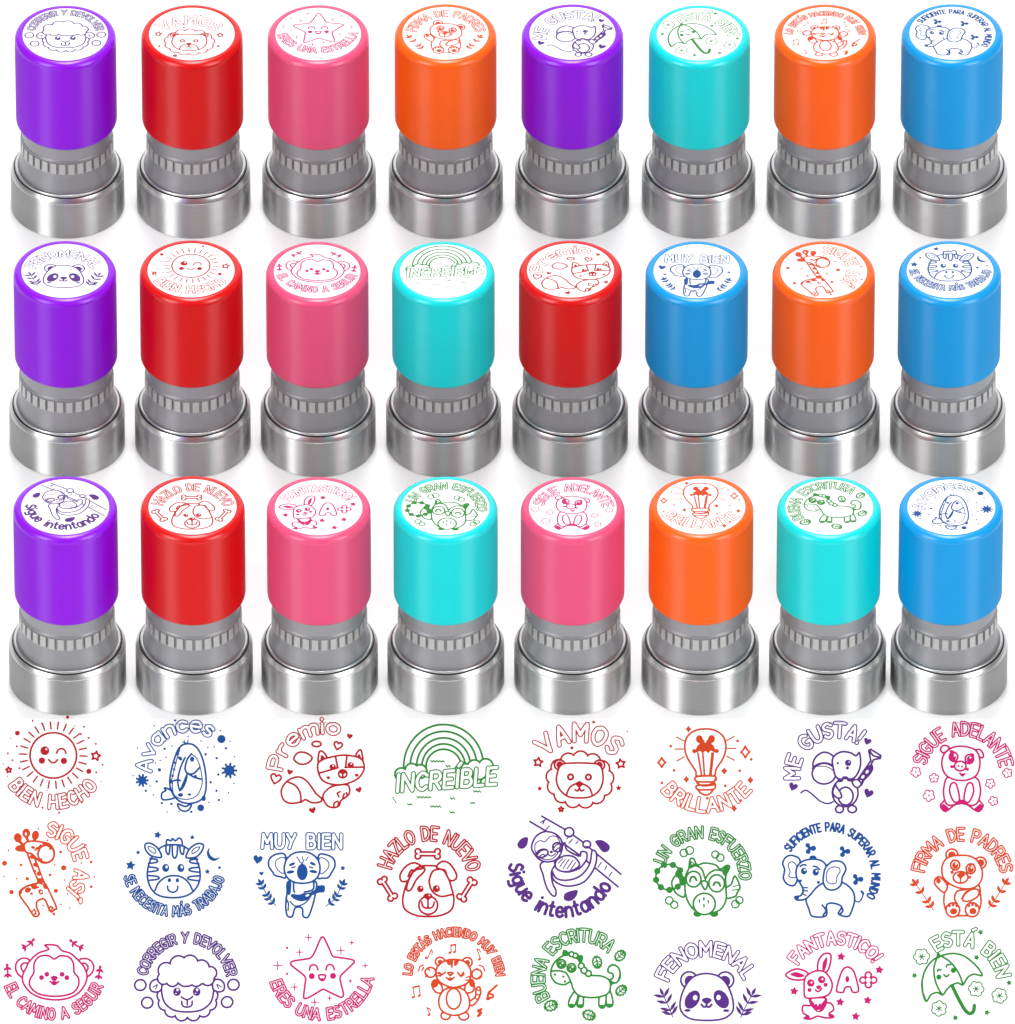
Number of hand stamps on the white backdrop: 24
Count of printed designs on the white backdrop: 24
